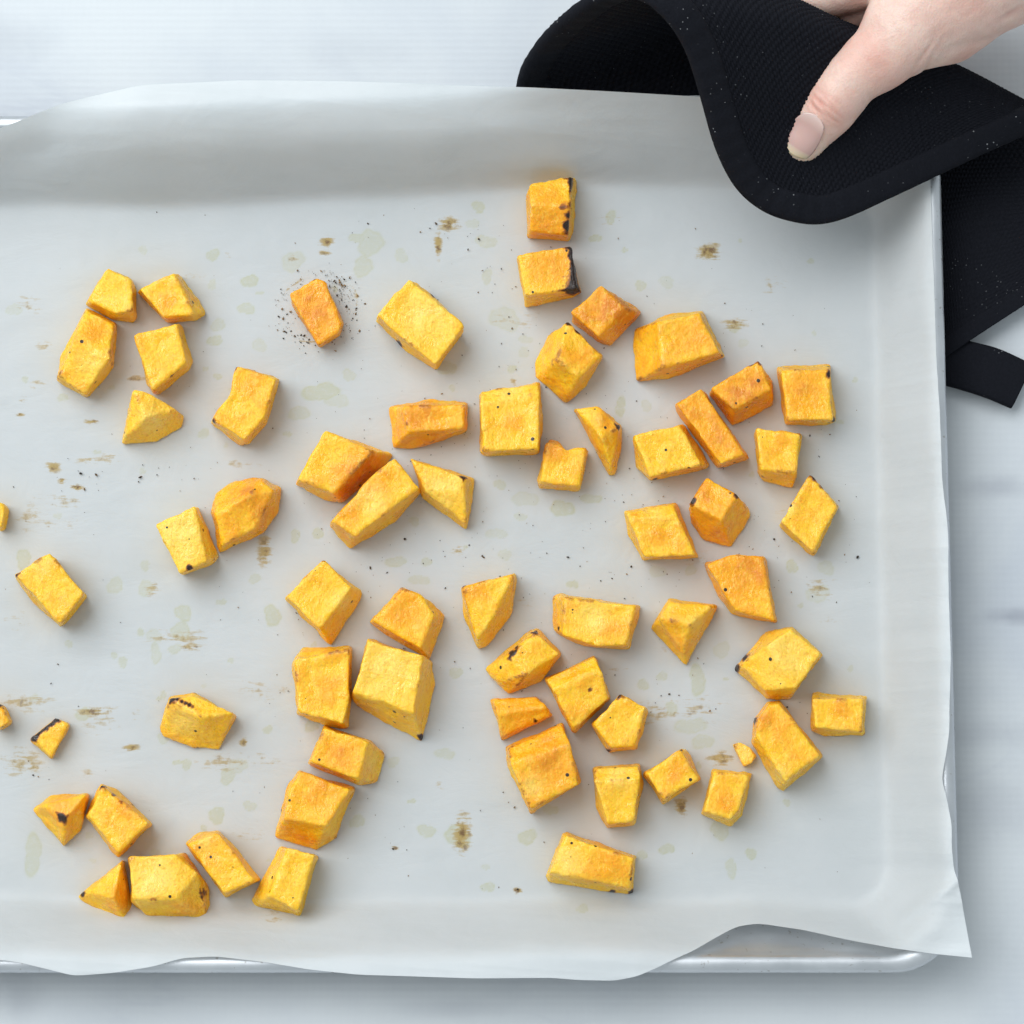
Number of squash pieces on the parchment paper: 64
